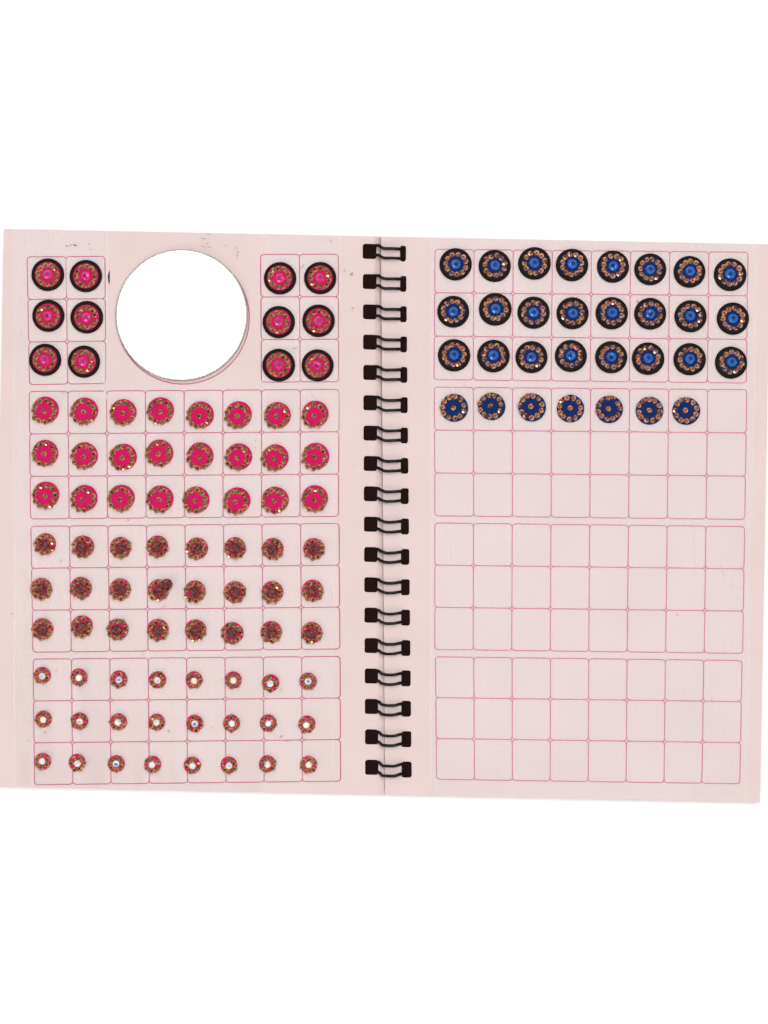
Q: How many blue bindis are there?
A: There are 31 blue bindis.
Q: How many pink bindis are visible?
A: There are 84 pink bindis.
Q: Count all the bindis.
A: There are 115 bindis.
